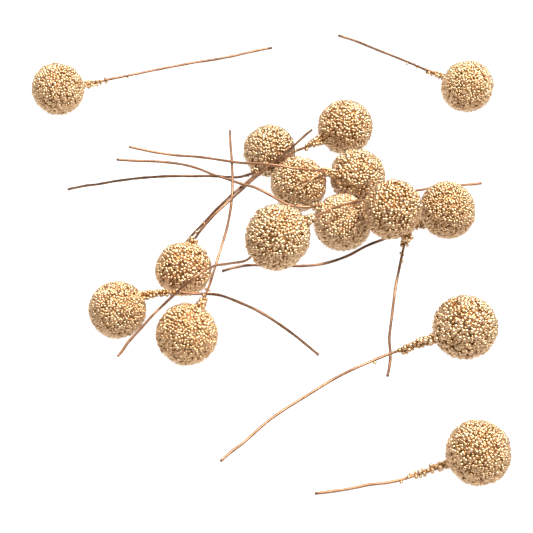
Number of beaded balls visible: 15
